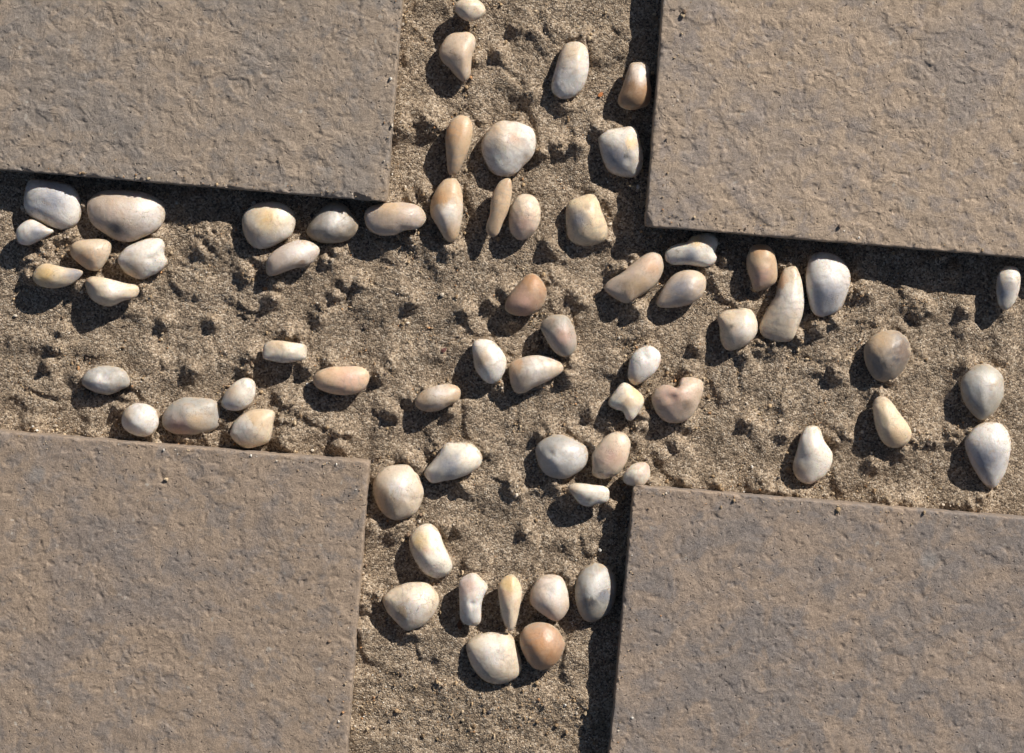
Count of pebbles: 64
